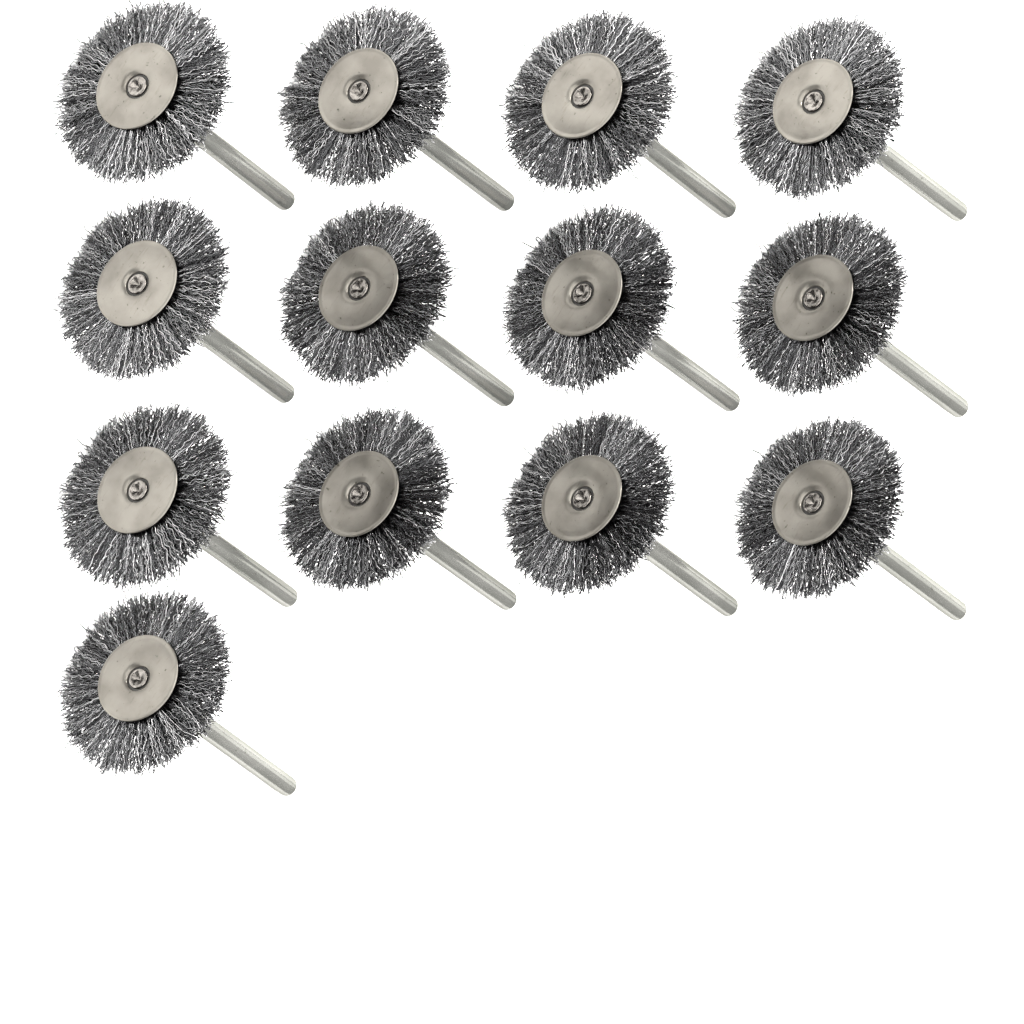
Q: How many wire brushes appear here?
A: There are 13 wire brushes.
